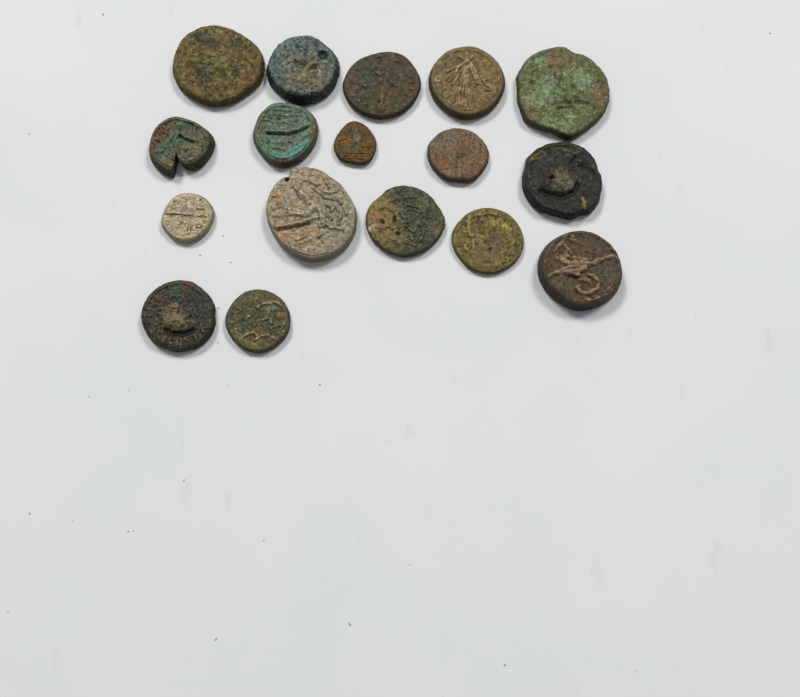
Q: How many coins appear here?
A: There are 17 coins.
